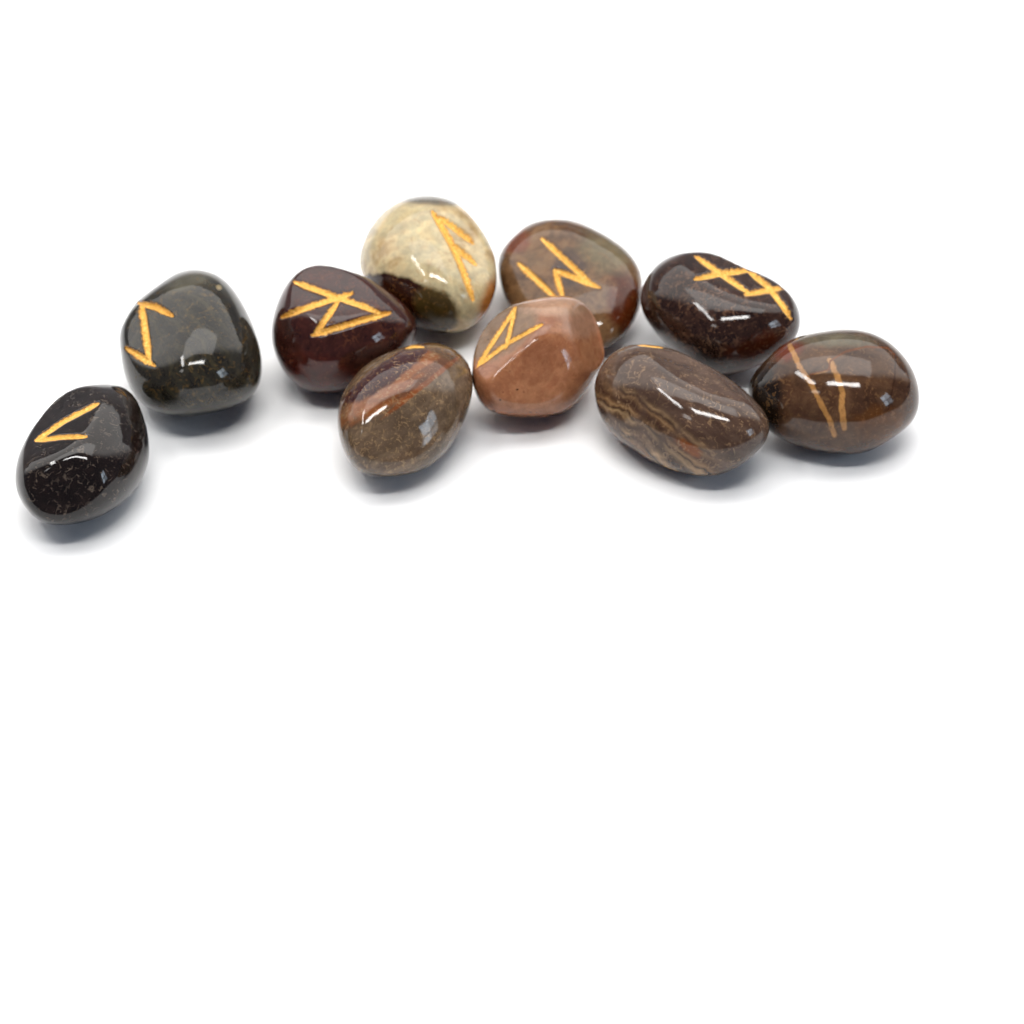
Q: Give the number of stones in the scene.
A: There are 10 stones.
